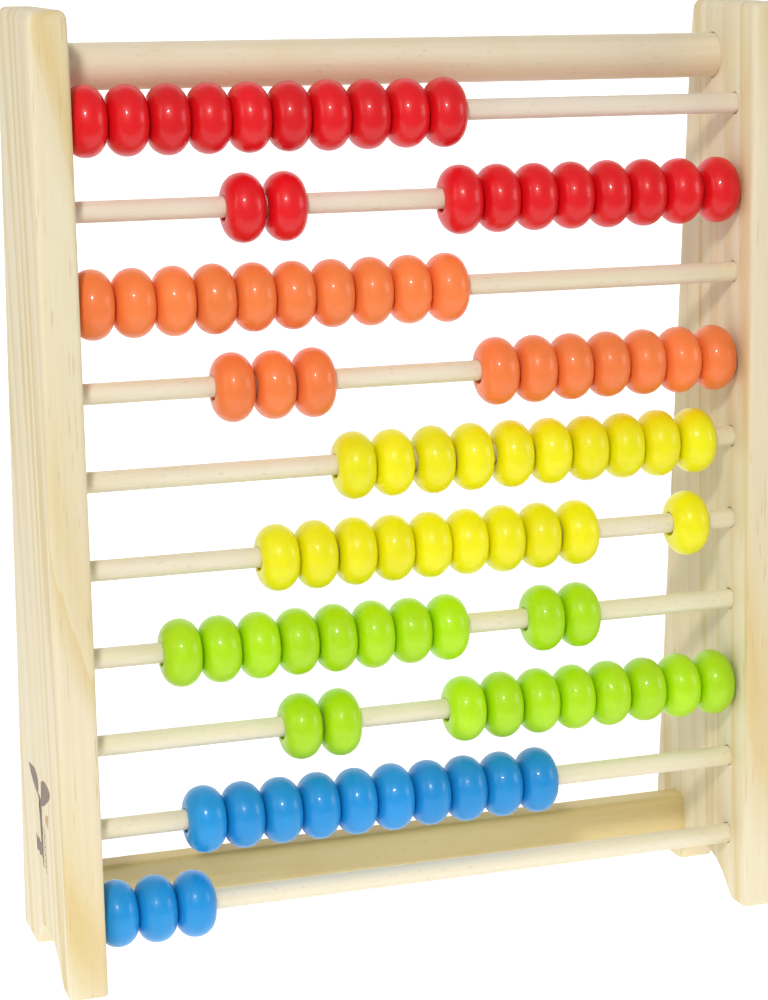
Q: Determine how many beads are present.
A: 93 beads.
